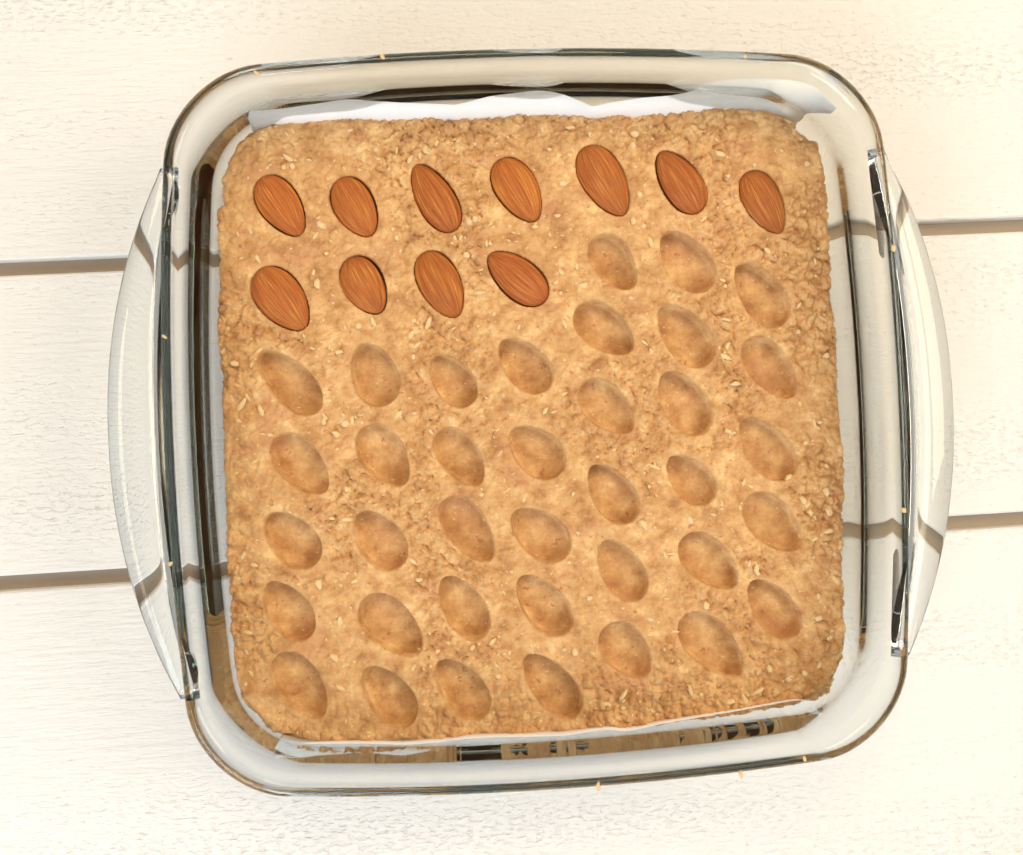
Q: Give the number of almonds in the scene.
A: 11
